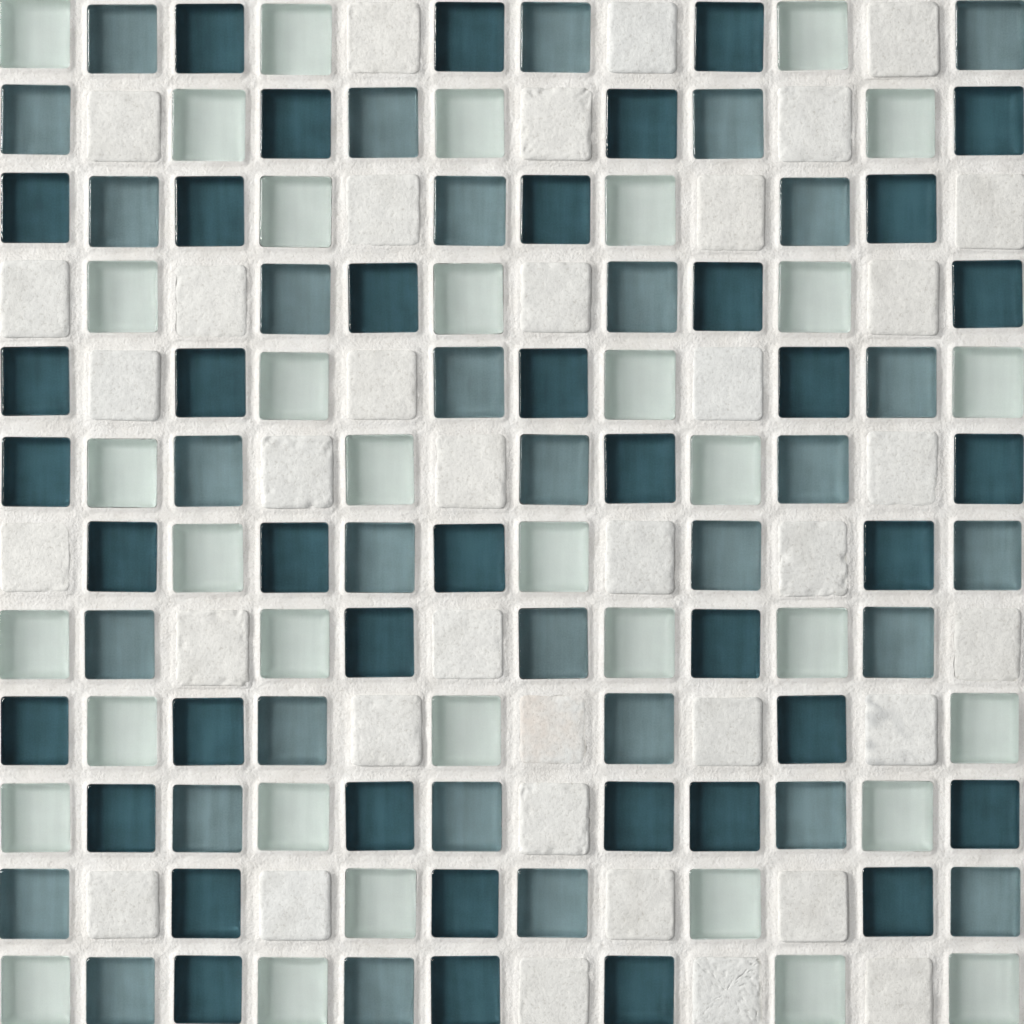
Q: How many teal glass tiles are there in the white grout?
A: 40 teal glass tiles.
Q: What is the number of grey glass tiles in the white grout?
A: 32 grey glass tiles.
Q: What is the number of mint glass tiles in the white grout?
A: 35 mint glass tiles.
